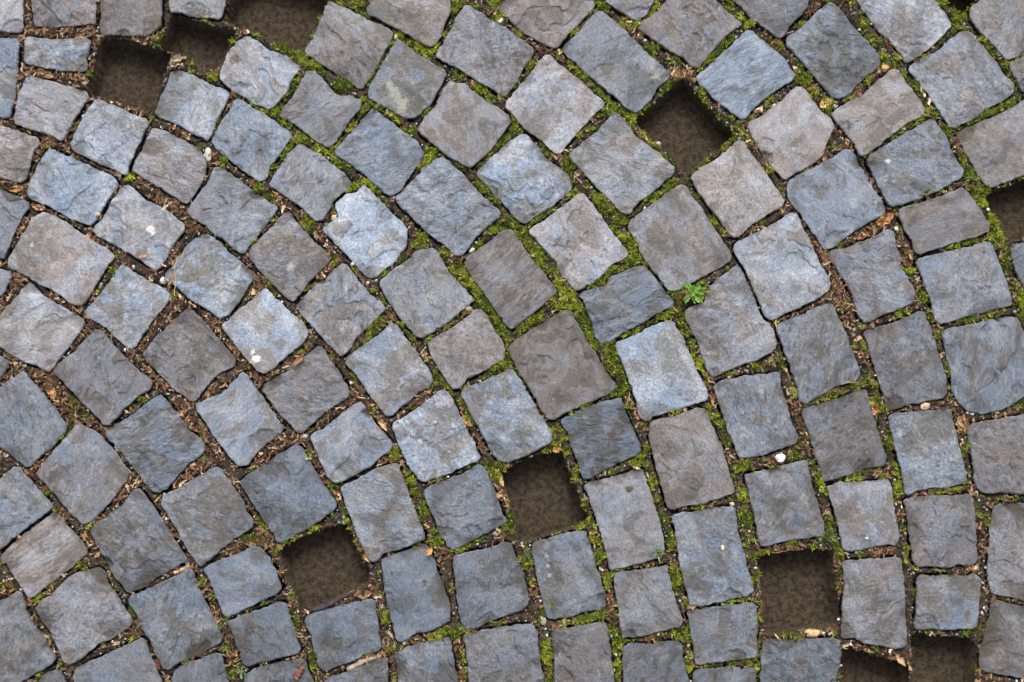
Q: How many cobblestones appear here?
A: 128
